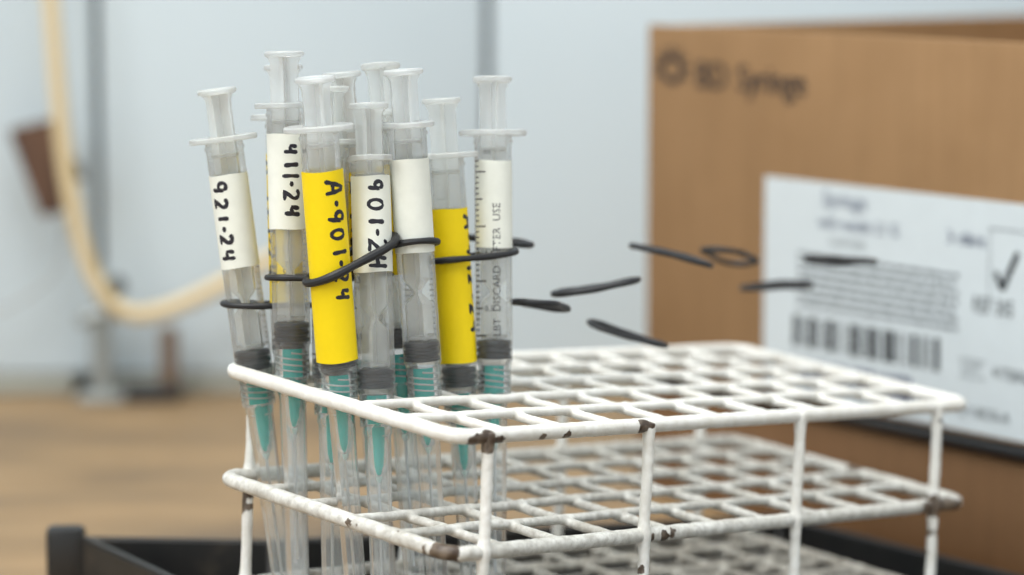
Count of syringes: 11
